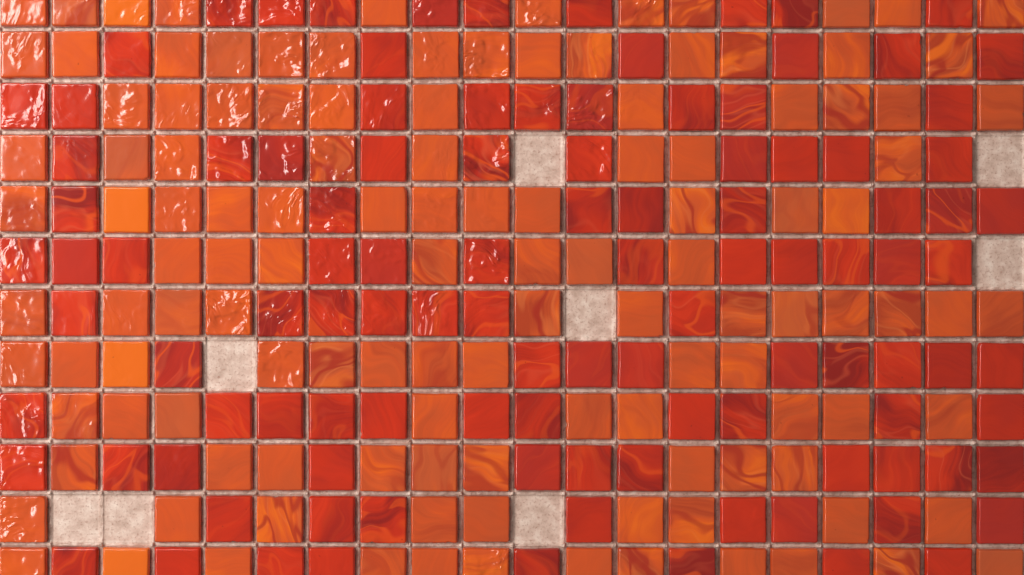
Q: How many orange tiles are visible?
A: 124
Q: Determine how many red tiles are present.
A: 108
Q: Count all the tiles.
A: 232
